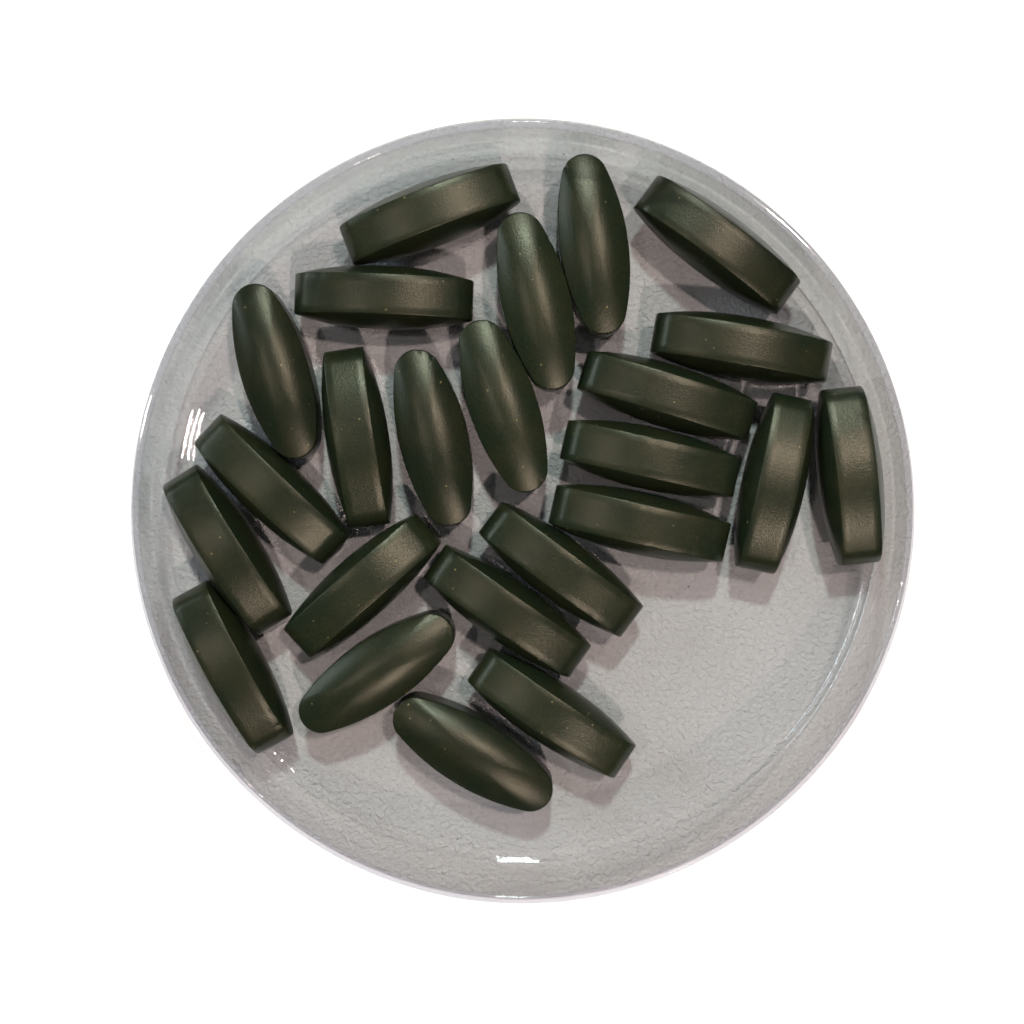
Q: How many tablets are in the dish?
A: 24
